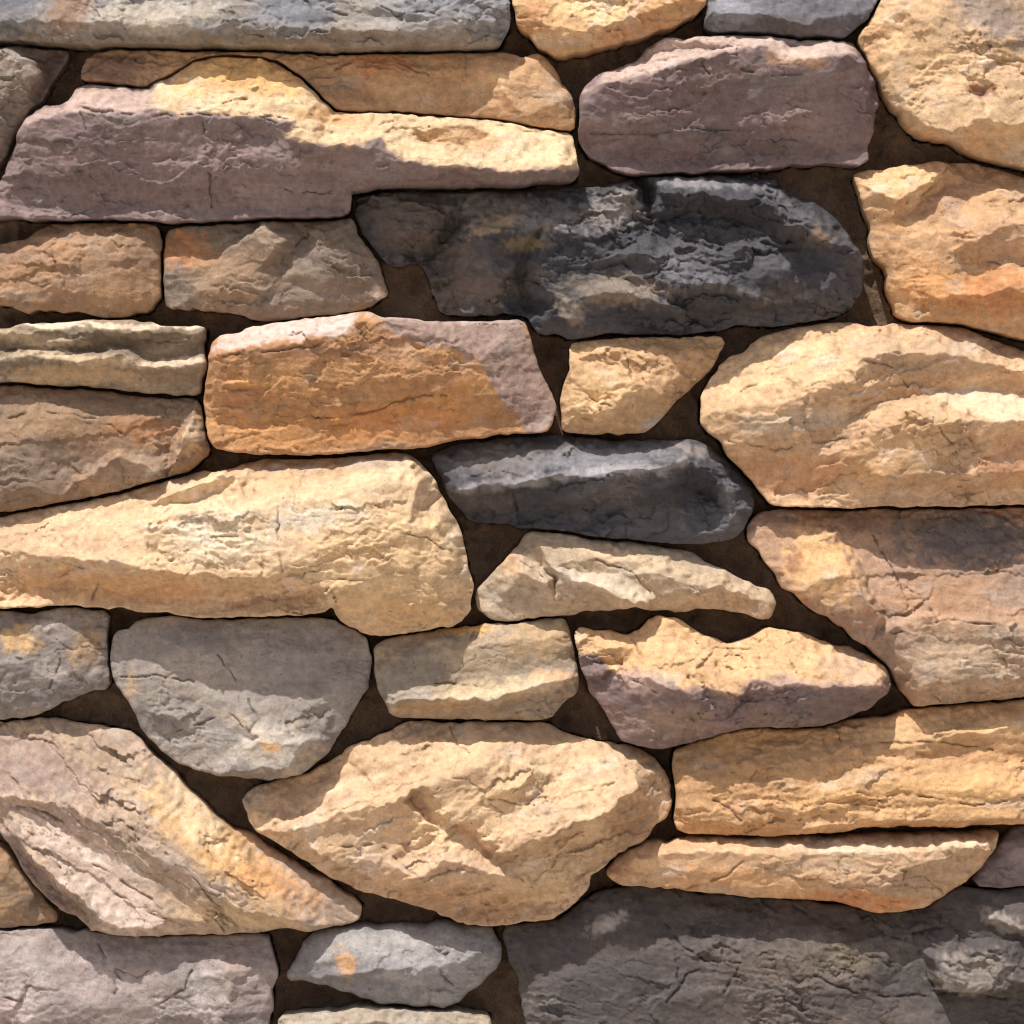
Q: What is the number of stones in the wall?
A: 35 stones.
